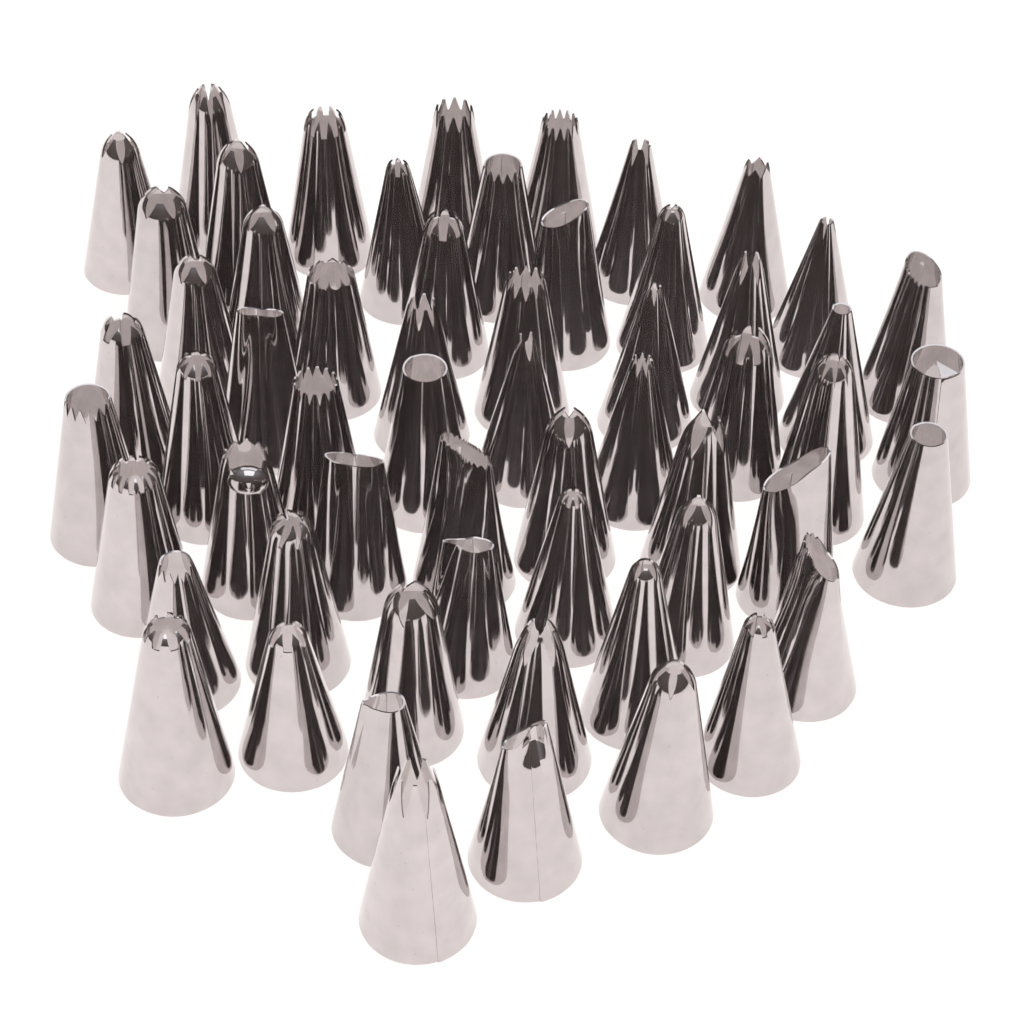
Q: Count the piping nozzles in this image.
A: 59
